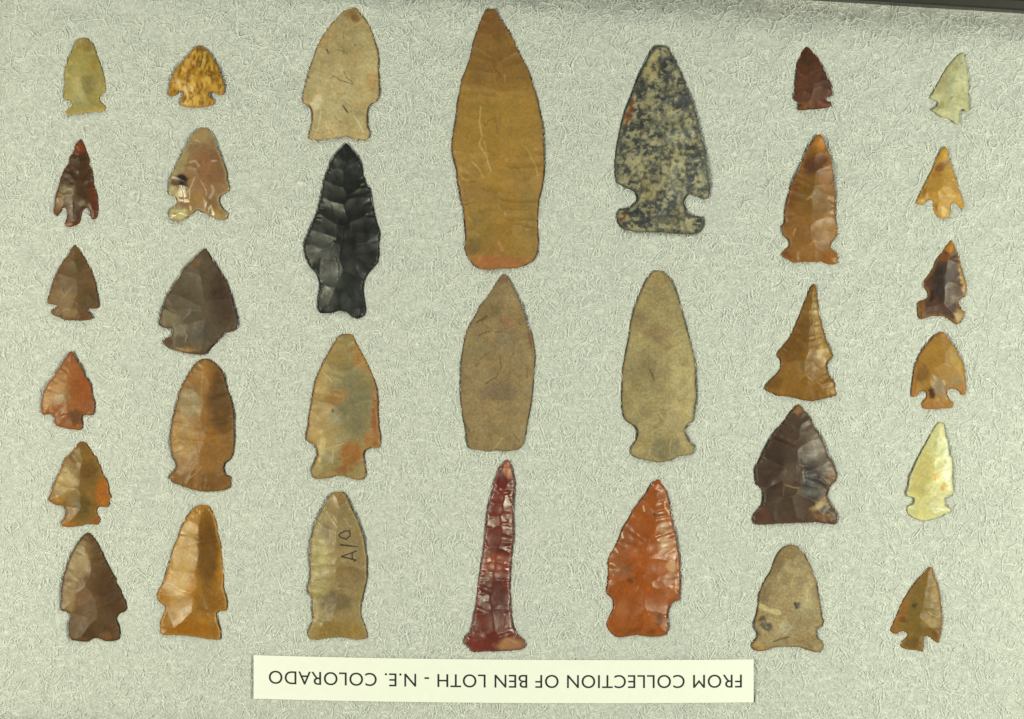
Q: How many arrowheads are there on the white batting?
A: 32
